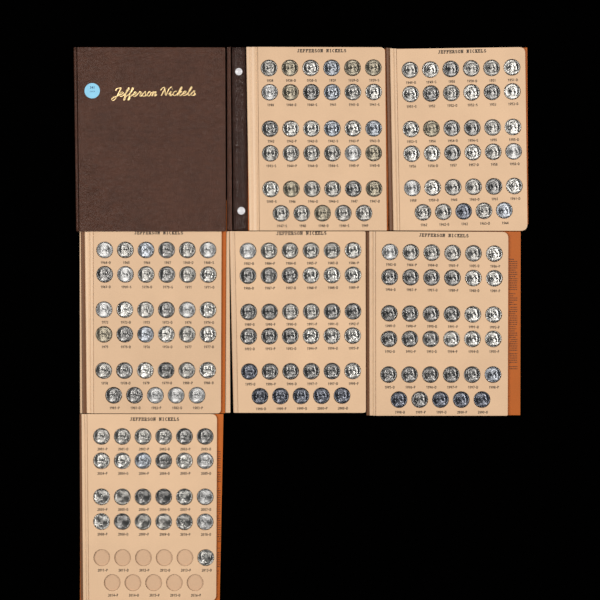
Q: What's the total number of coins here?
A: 200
